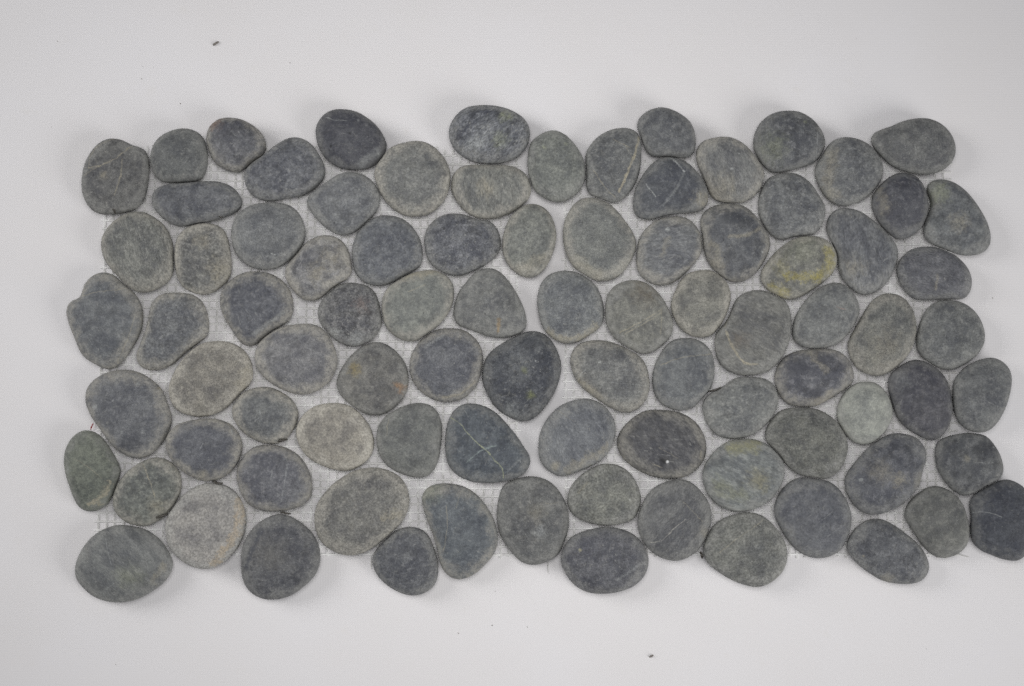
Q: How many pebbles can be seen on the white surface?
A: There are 89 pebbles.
